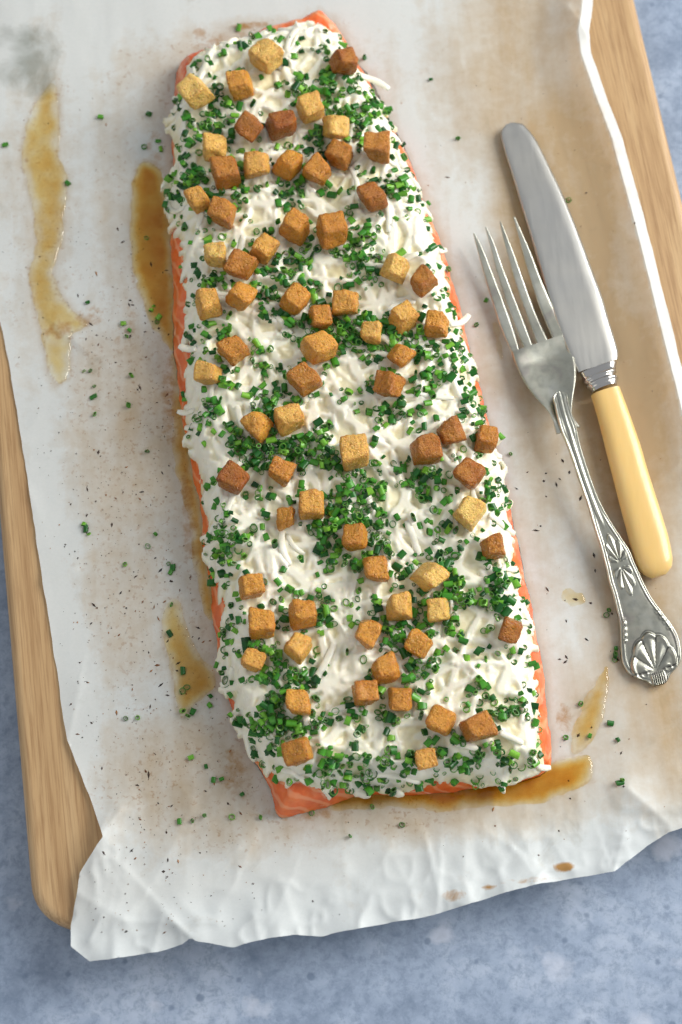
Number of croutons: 73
